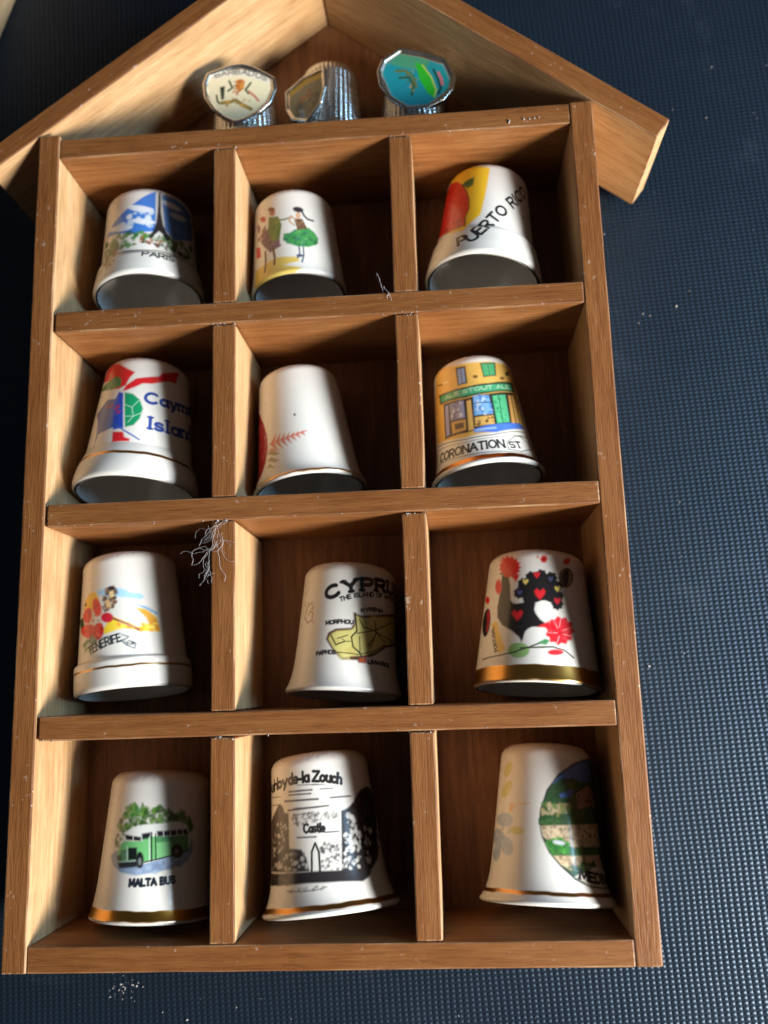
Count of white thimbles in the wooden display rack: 12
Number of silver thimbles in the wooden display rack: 3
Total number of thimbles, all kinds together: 15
